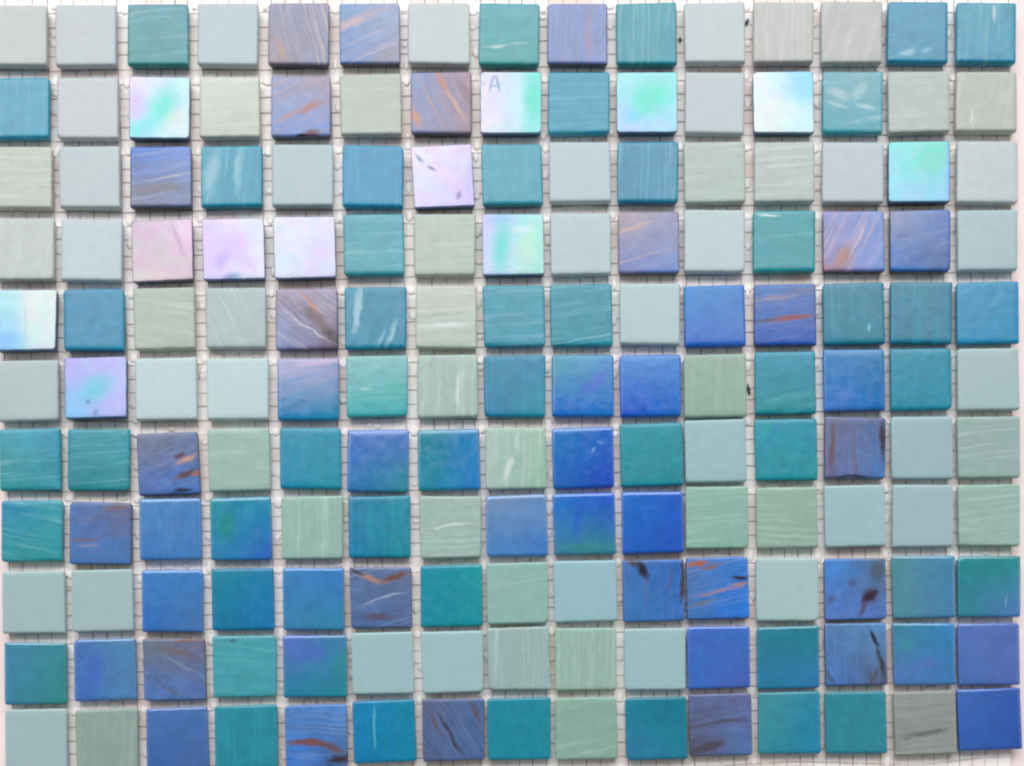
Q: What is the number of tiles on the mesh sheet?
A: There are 165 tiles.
